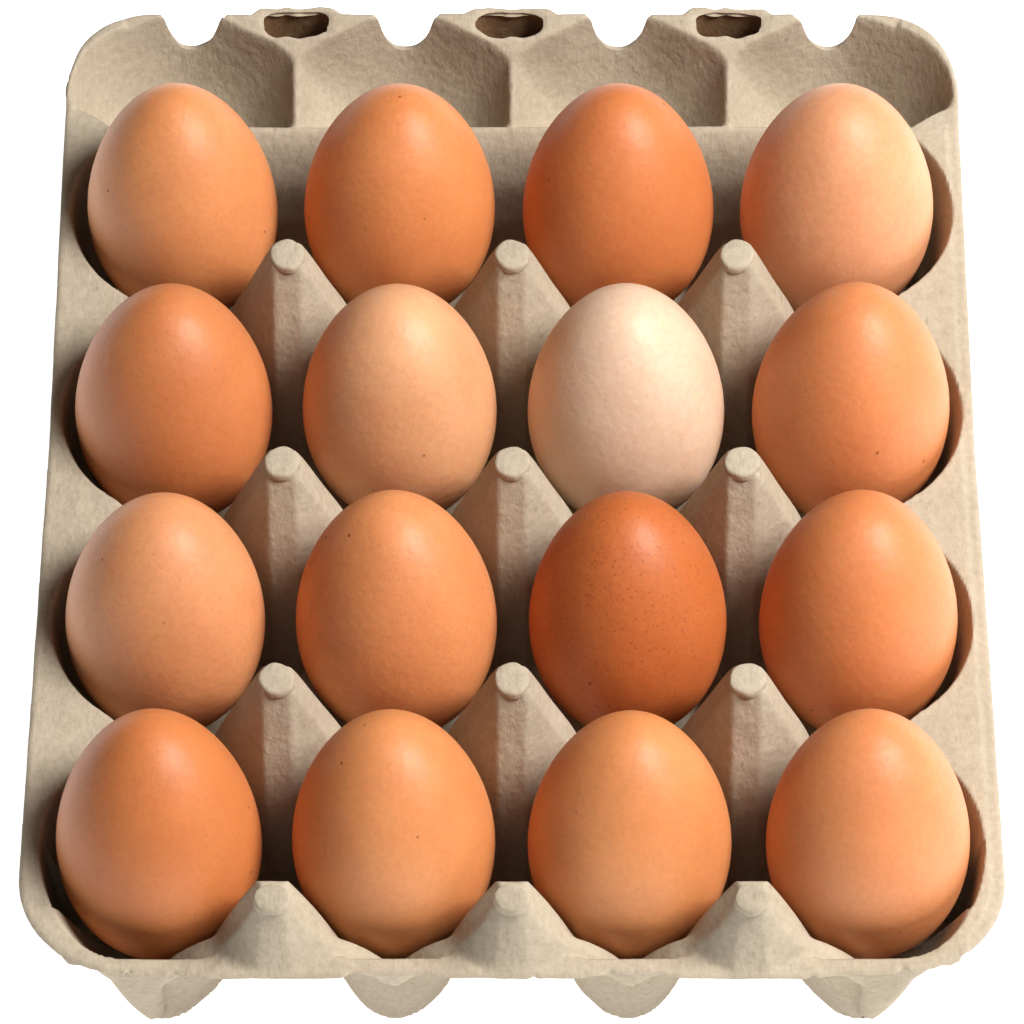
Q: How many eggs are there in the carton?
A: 16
